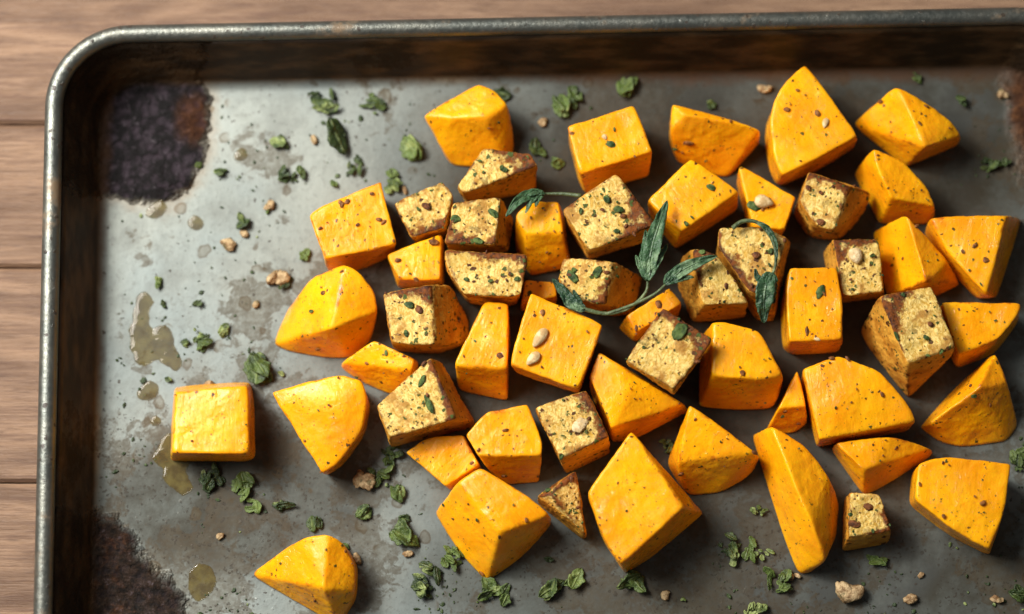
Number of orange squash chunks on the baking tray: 37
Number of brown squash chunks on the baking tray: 17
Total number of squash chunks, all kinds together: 54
